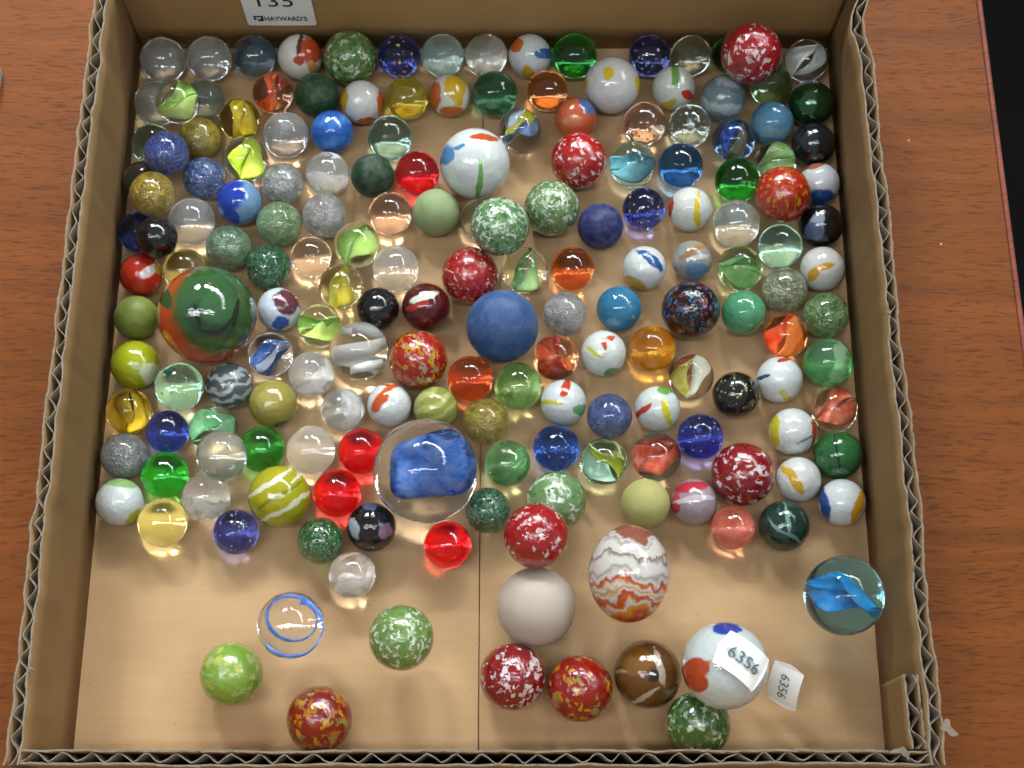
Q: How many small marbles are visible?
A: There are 149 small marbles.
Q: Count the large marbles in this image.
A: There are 31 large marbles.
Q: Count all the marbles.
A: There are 180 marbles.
